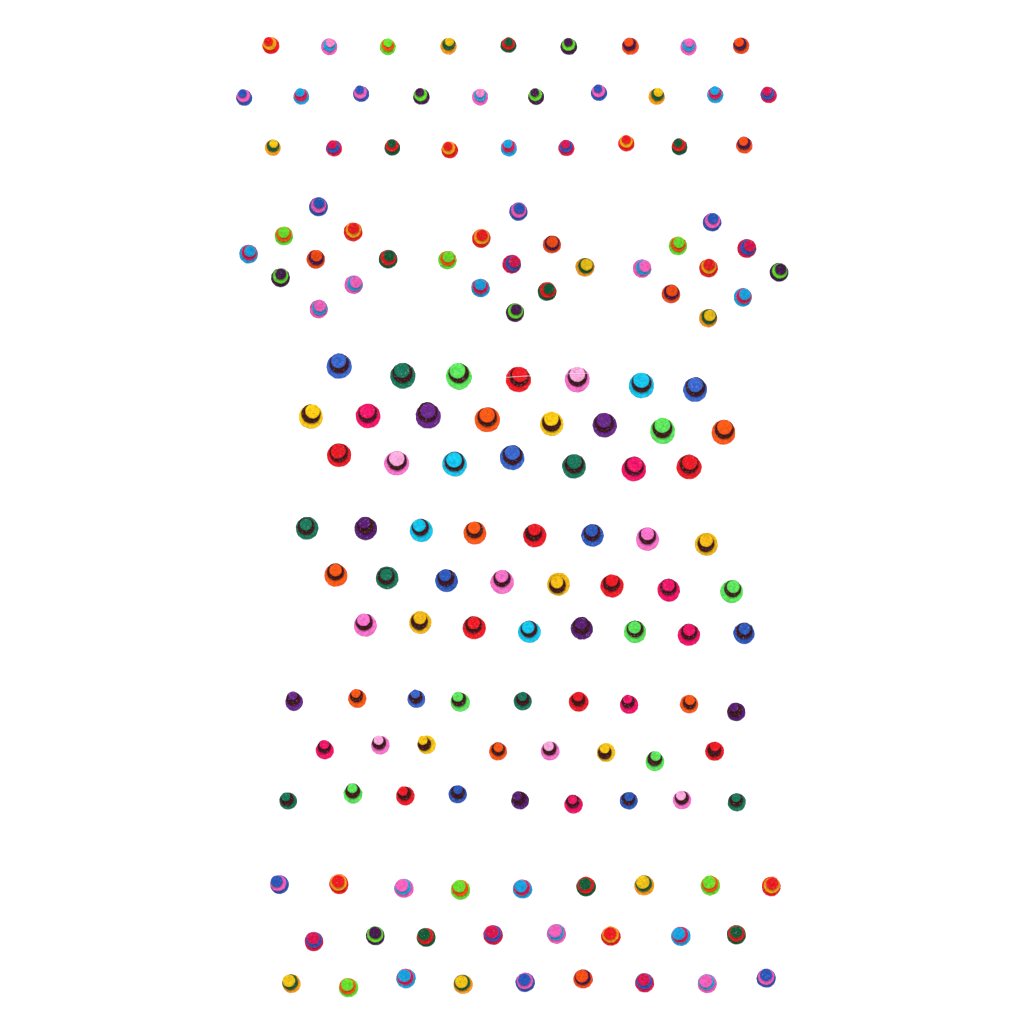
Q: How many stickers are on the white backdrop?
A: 153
